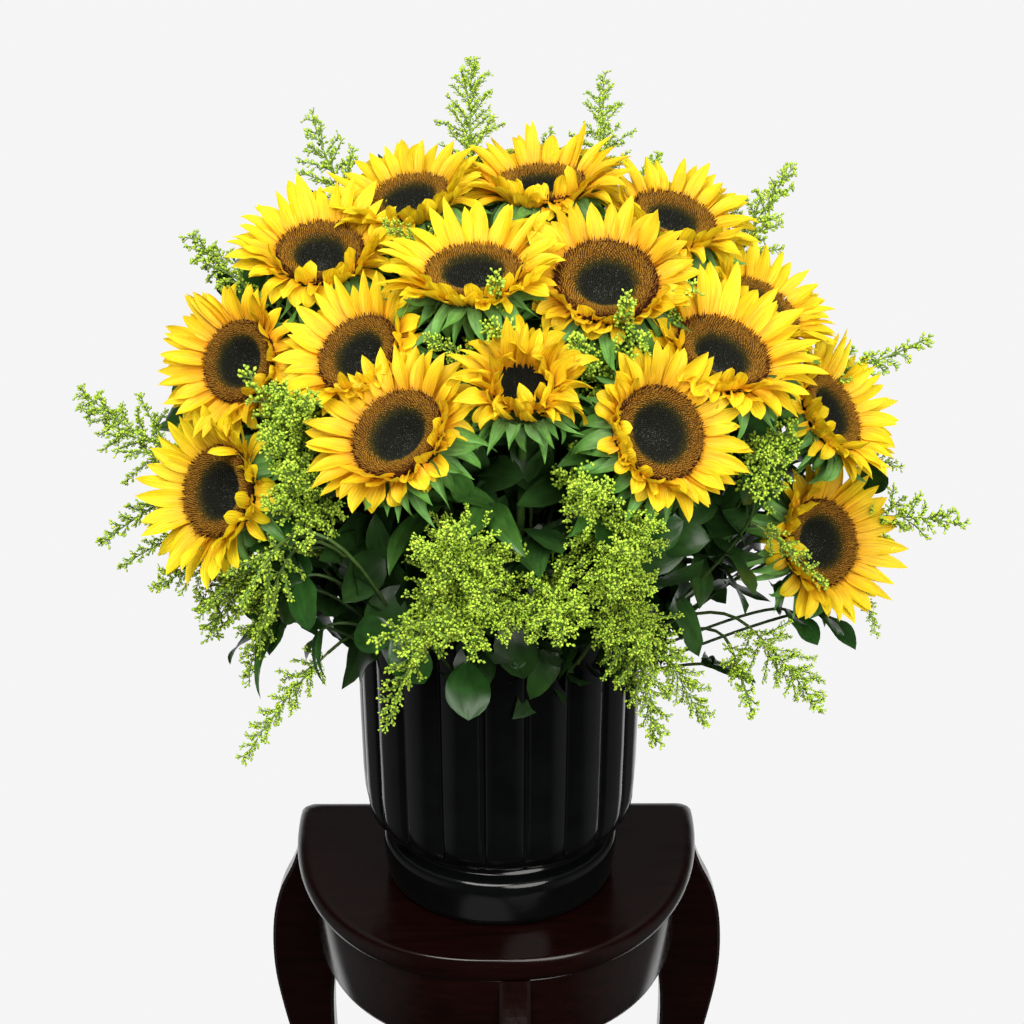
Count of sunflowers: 16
